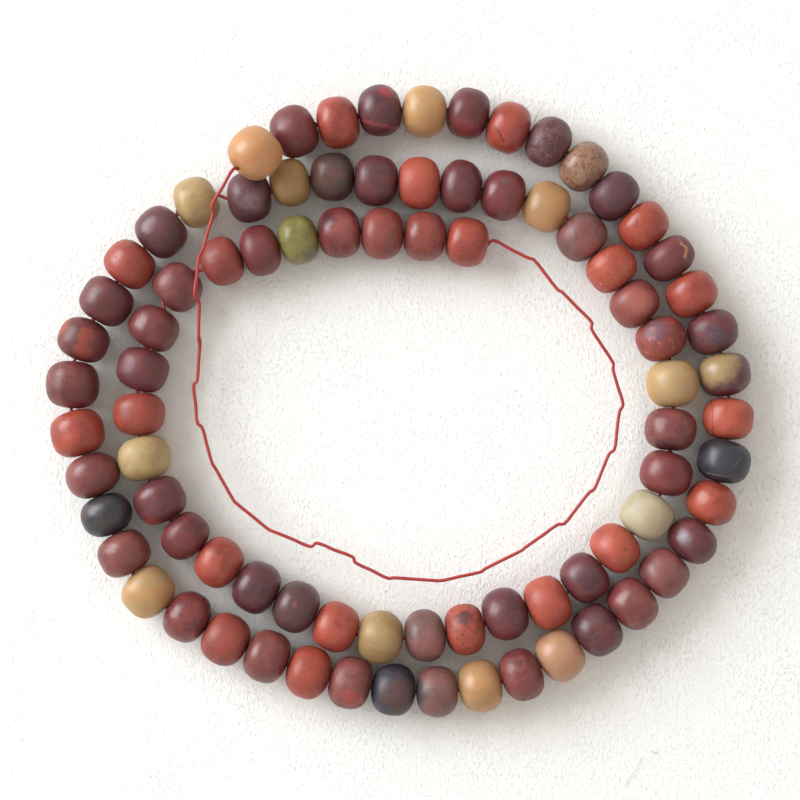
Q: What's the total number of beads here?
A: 84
